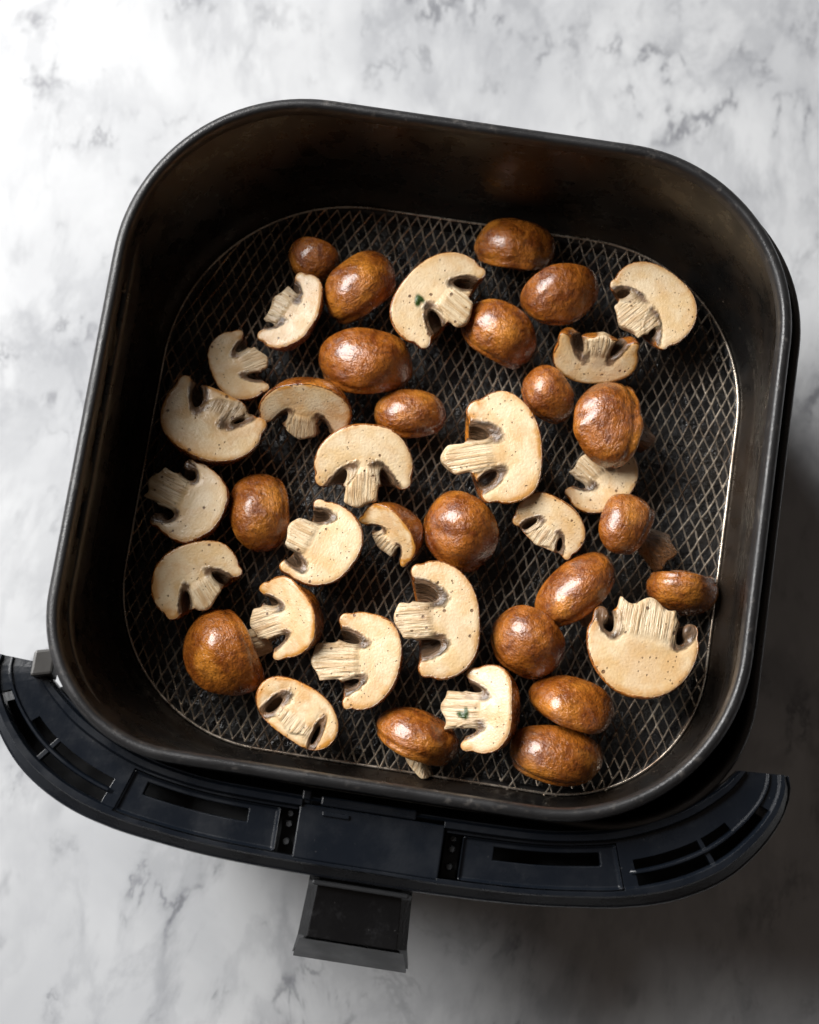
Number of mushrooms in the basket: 40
